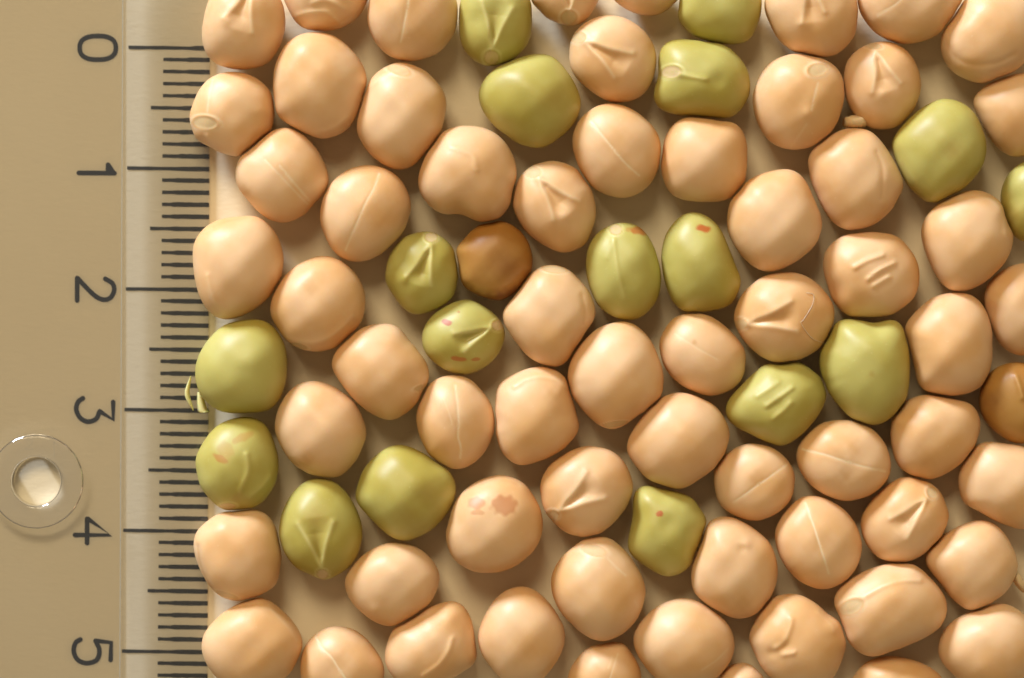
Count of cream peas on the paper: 62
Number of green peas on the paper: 17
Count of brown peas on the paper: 2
